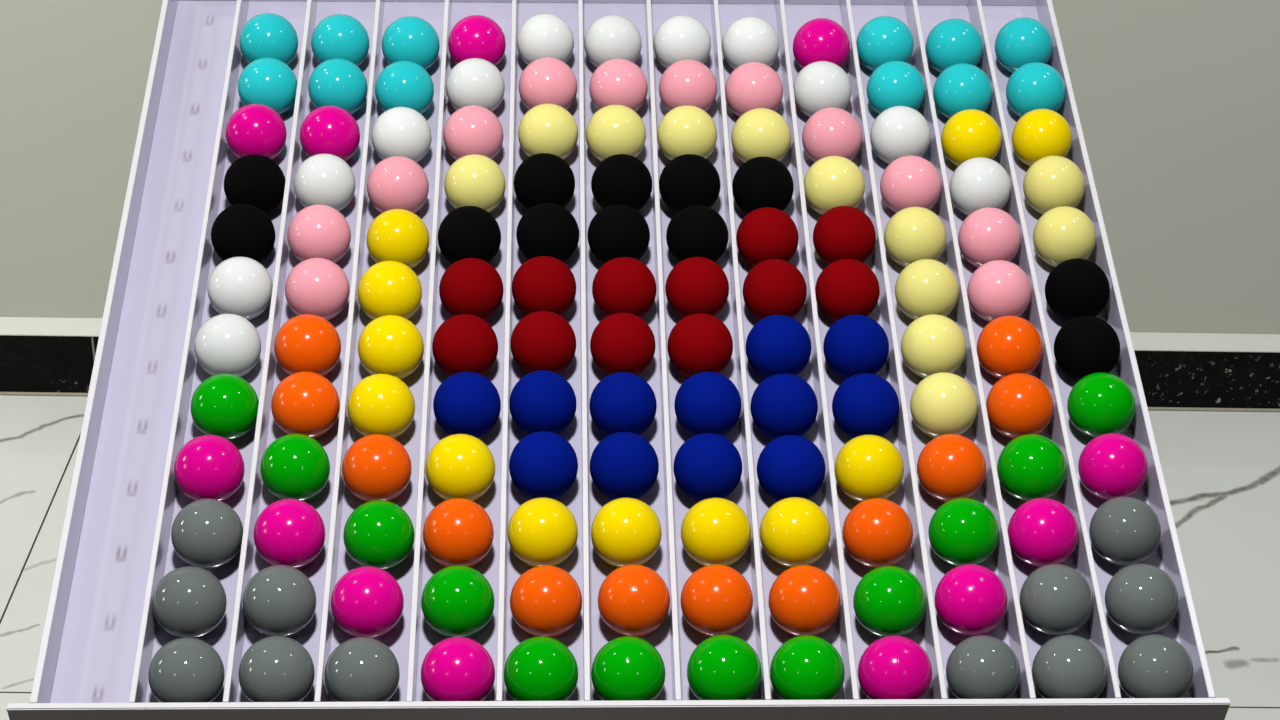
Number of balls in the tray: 144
